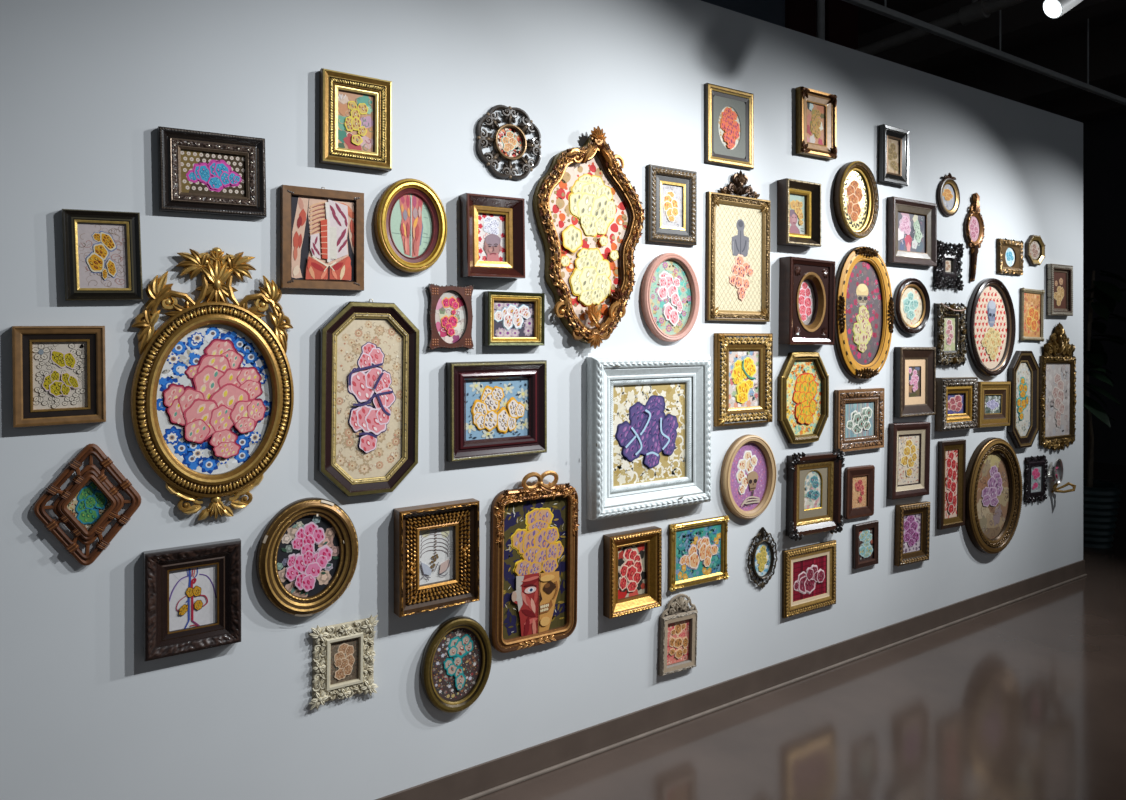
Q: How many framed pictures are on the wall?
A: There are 65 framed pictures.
